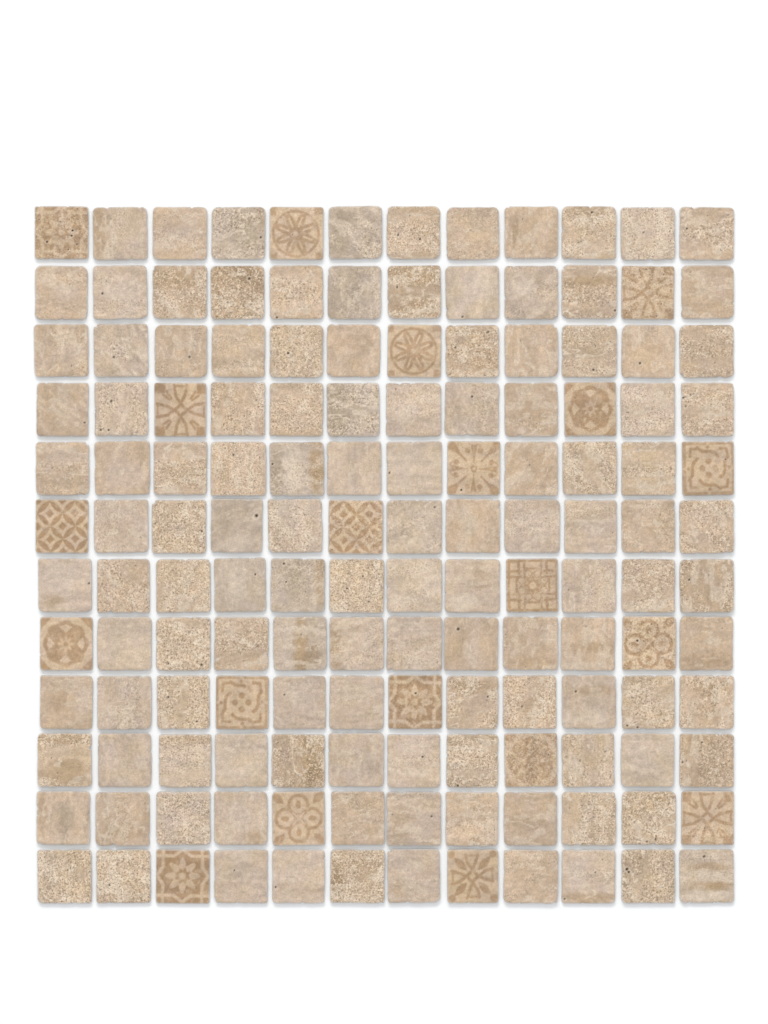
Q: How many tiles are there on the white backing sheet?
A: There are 144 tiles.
